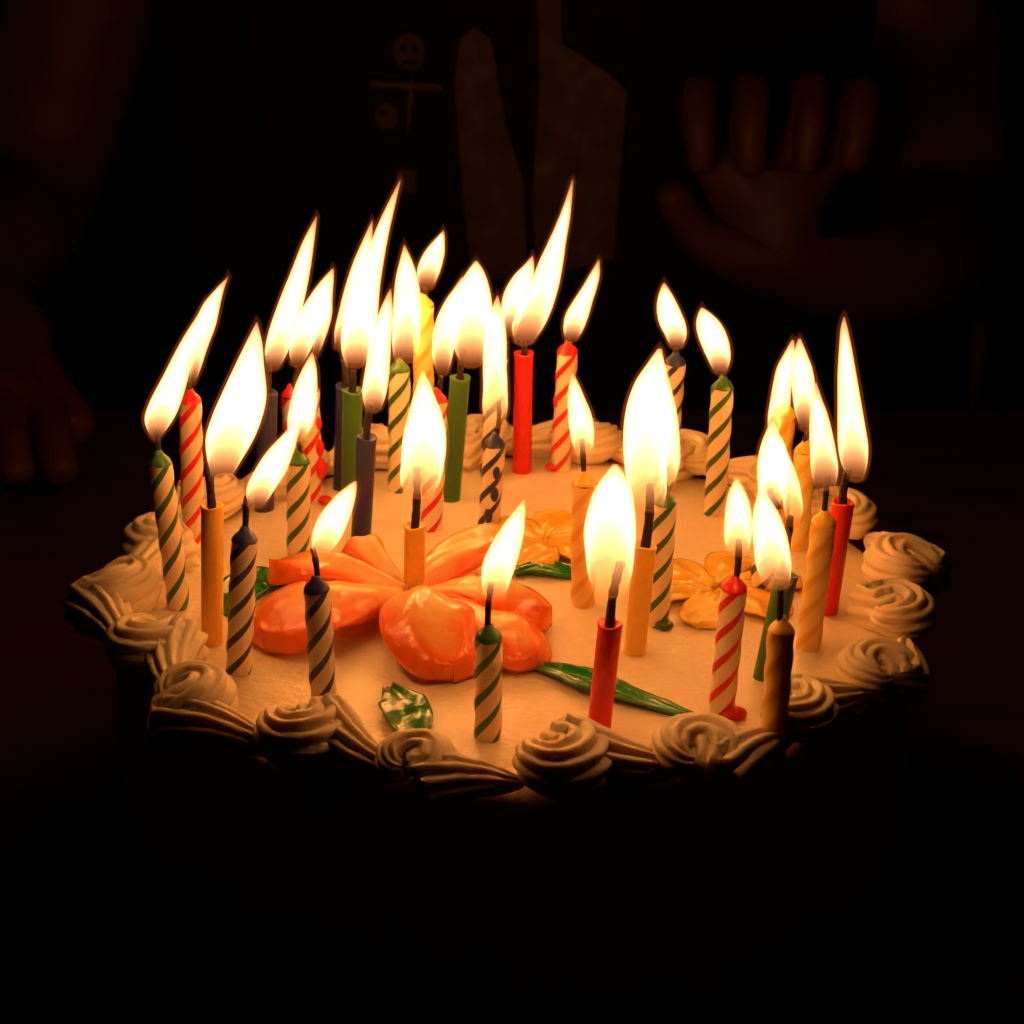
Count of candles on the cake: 36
